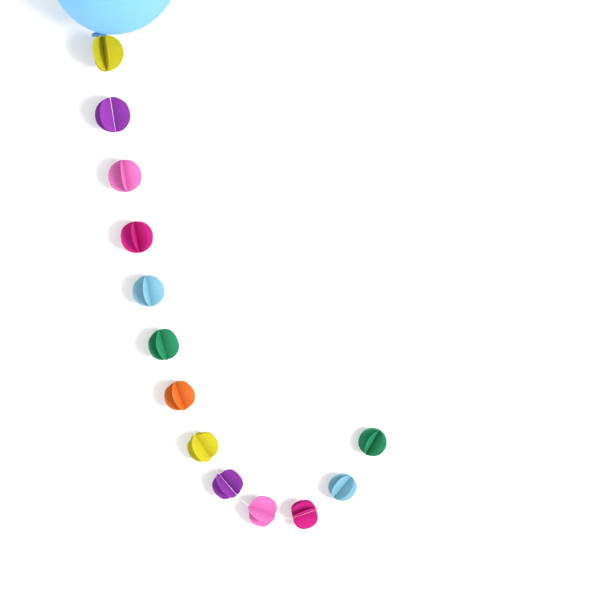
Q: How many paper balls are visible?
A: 13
